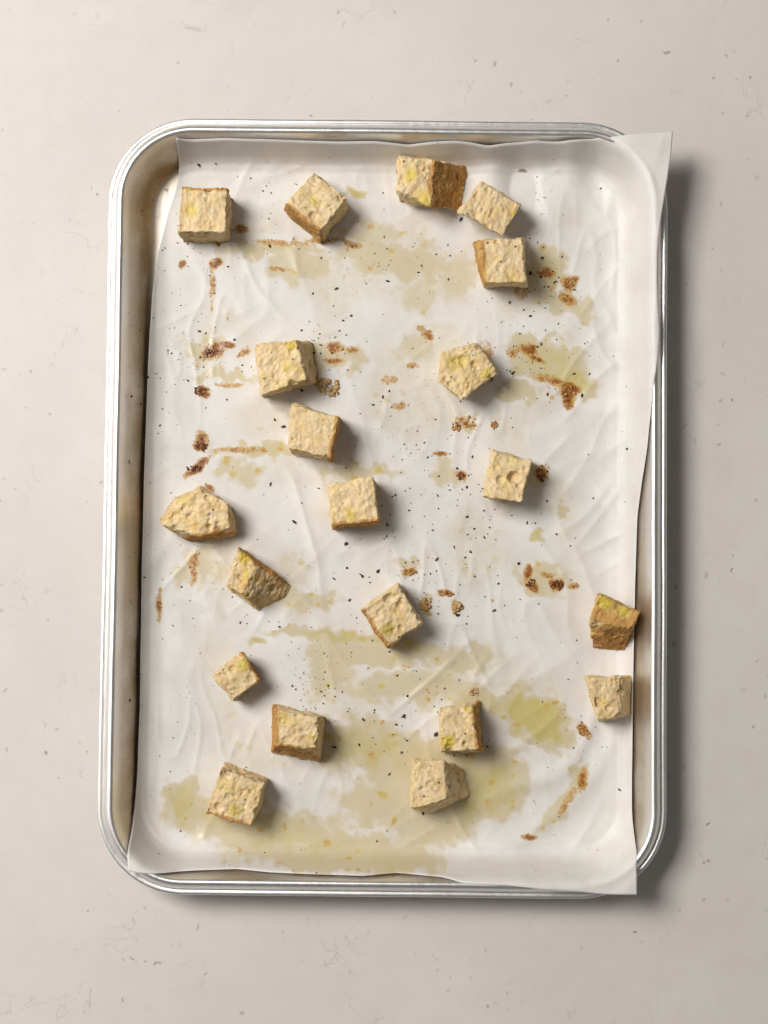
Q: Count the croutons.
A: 20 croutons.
